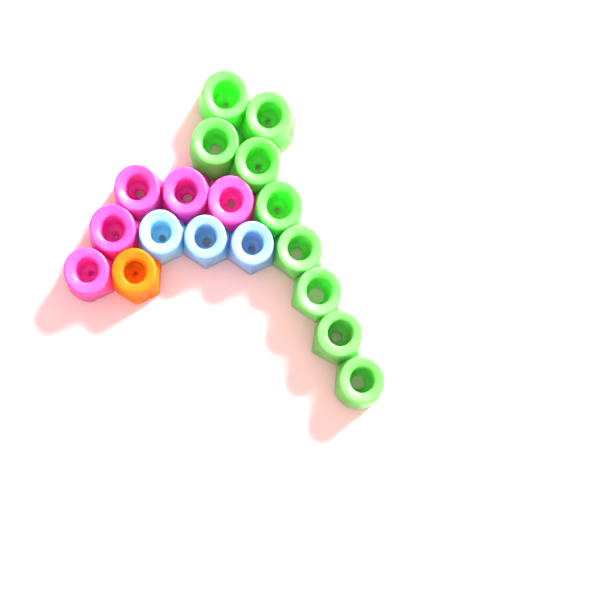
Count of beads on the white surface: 18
